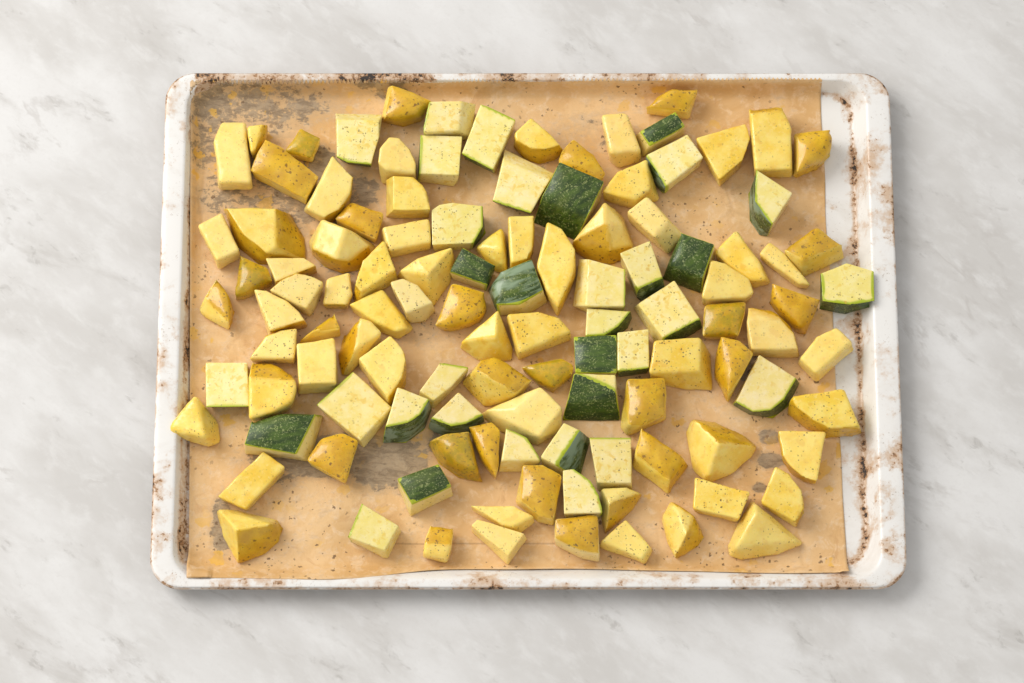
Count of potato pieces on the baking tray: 80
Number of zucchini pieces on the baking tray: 34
